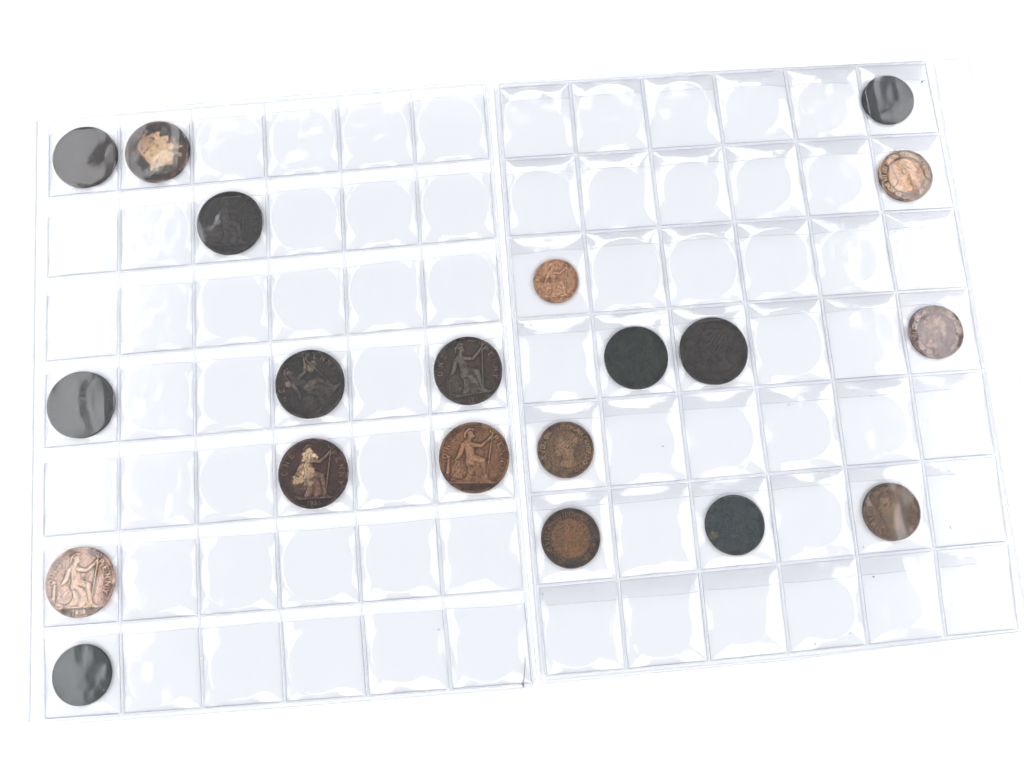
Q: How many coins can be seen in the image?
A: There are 20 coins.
